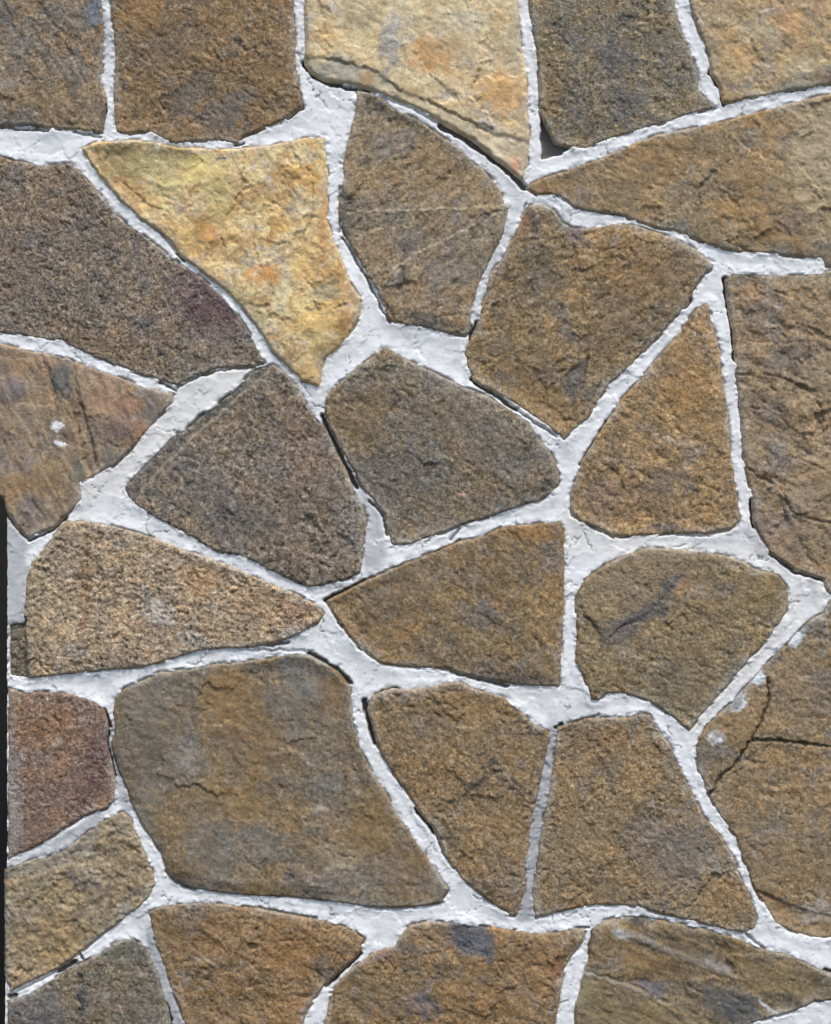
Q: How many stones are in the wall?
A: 28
